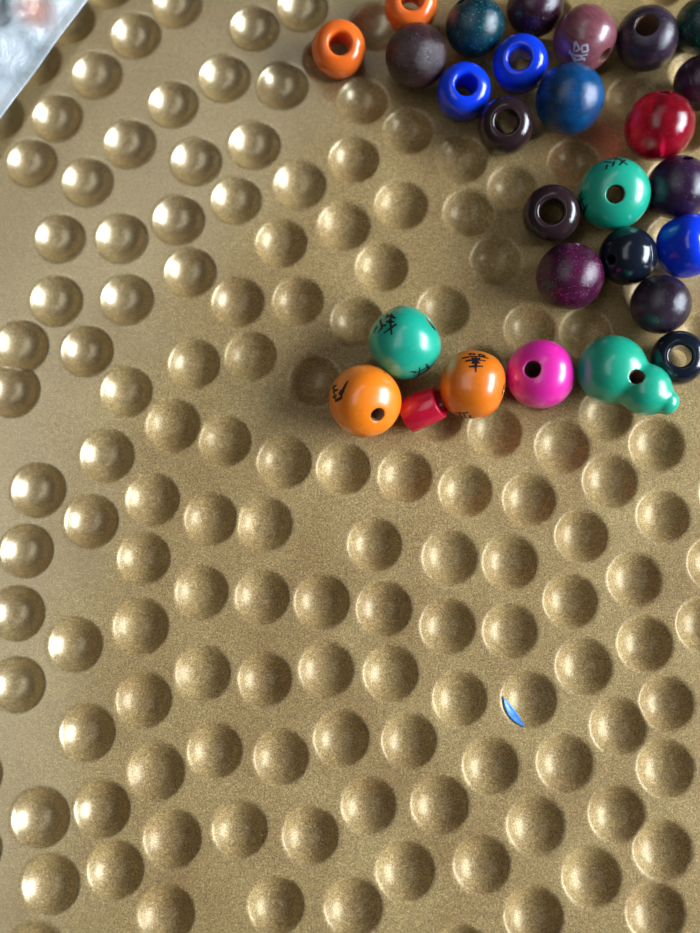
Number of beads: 28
